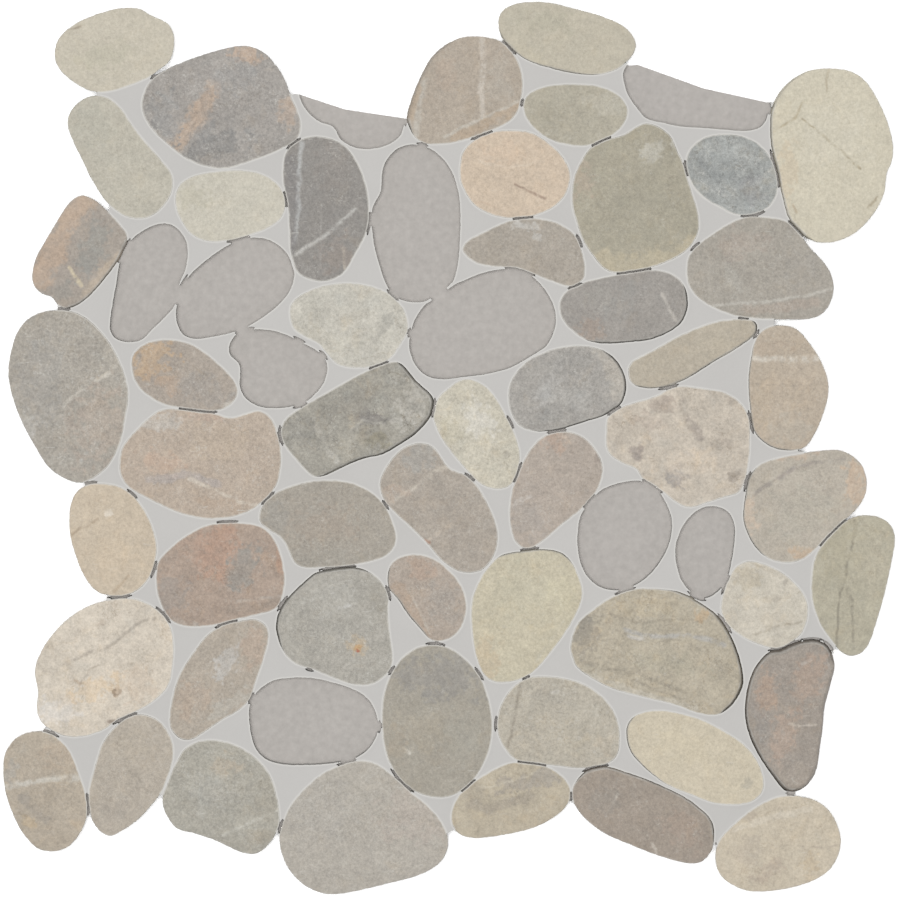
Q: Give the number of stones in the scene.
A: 51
